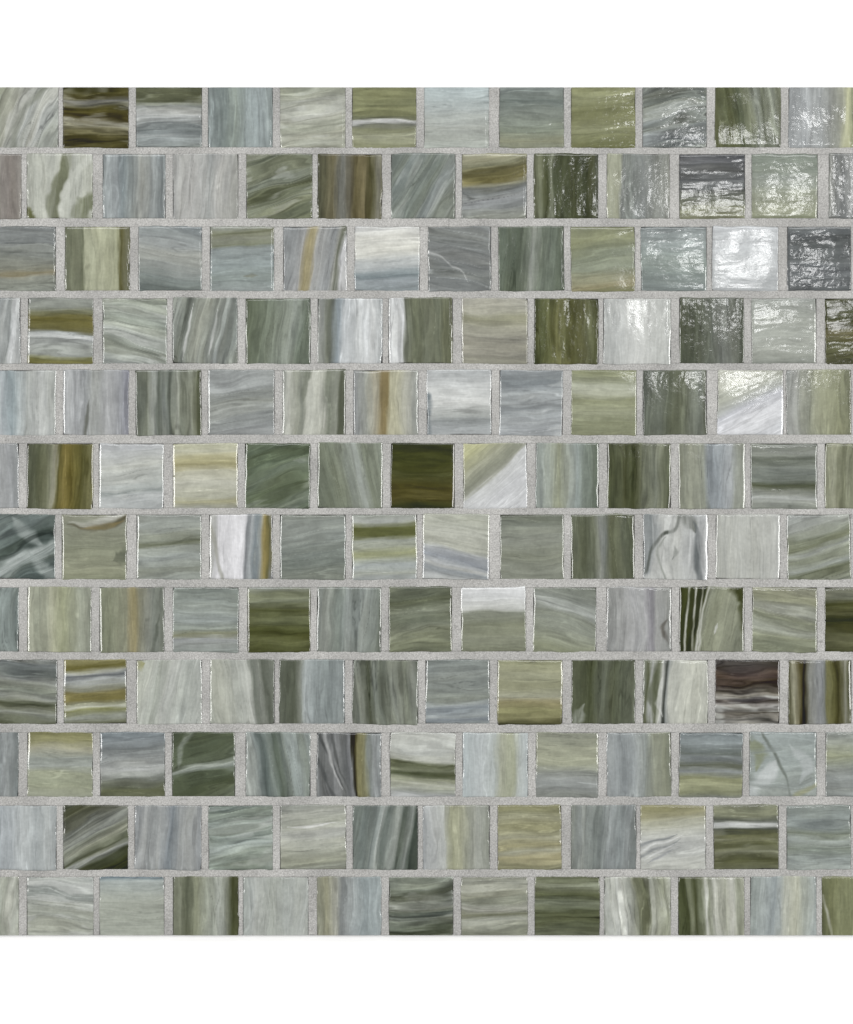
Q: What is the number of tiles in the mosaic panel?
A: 150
